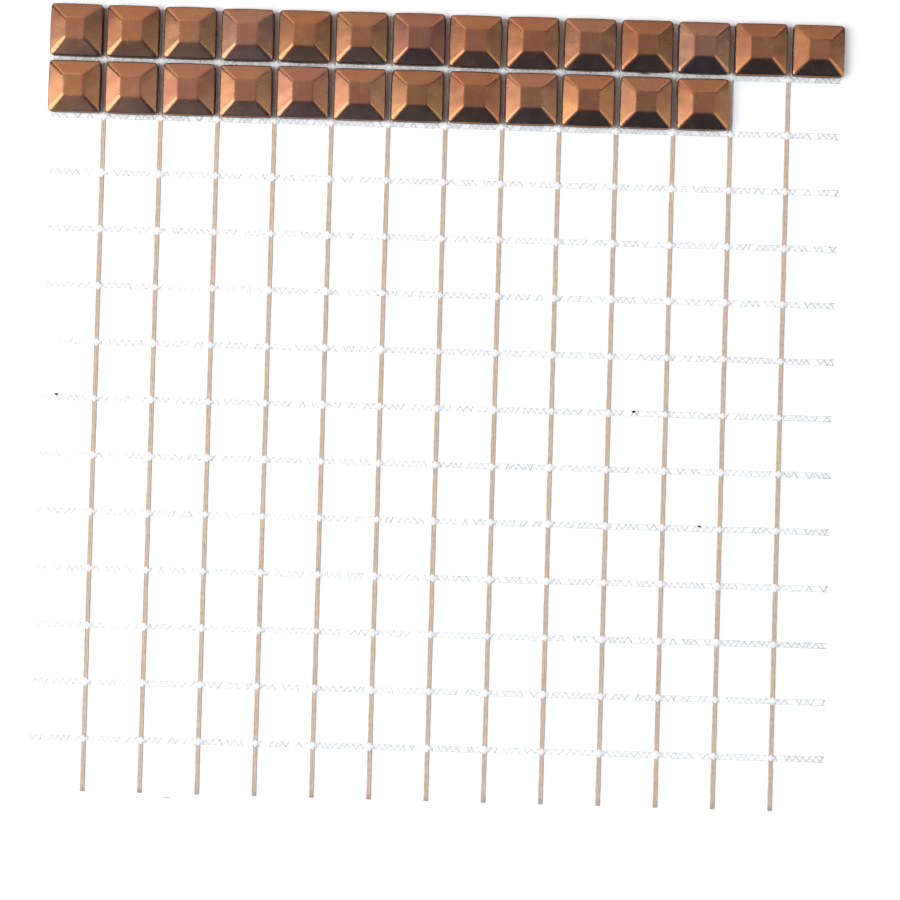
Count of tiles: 26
